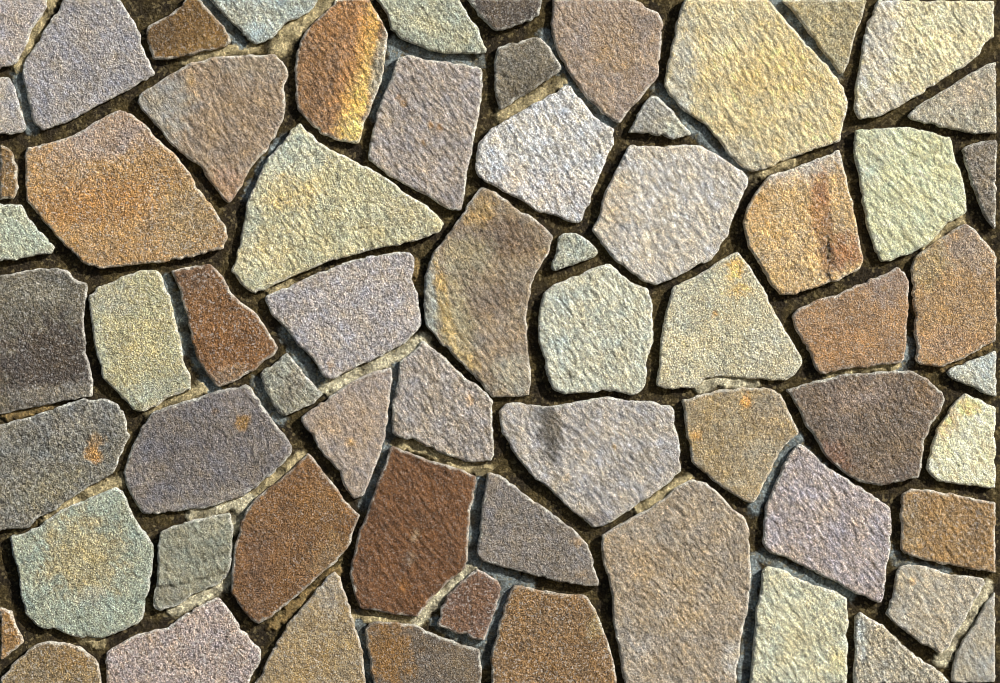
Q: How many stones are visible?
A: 65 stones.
